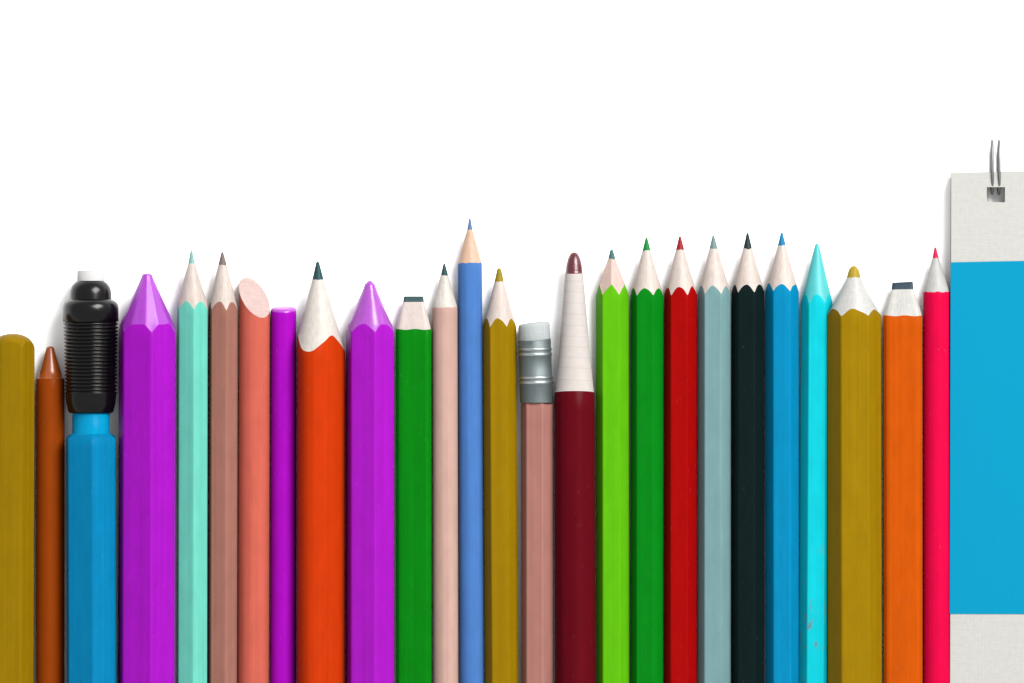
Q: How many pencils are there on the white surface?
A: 26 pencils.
